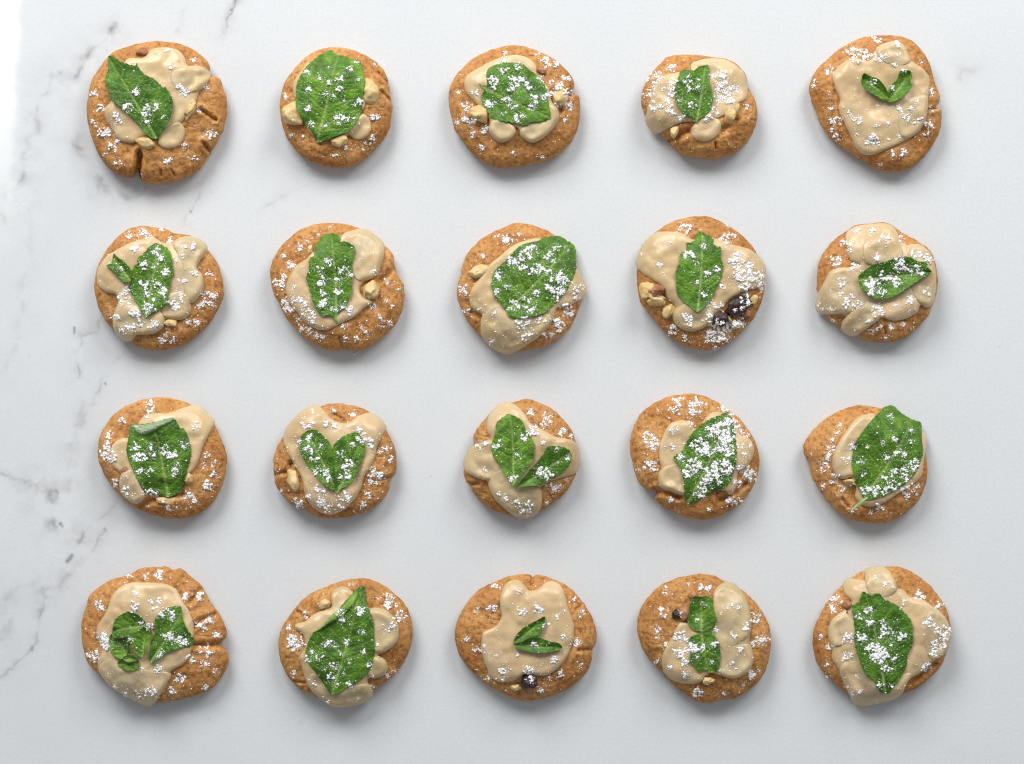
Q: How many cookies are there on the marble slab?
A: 20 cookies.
